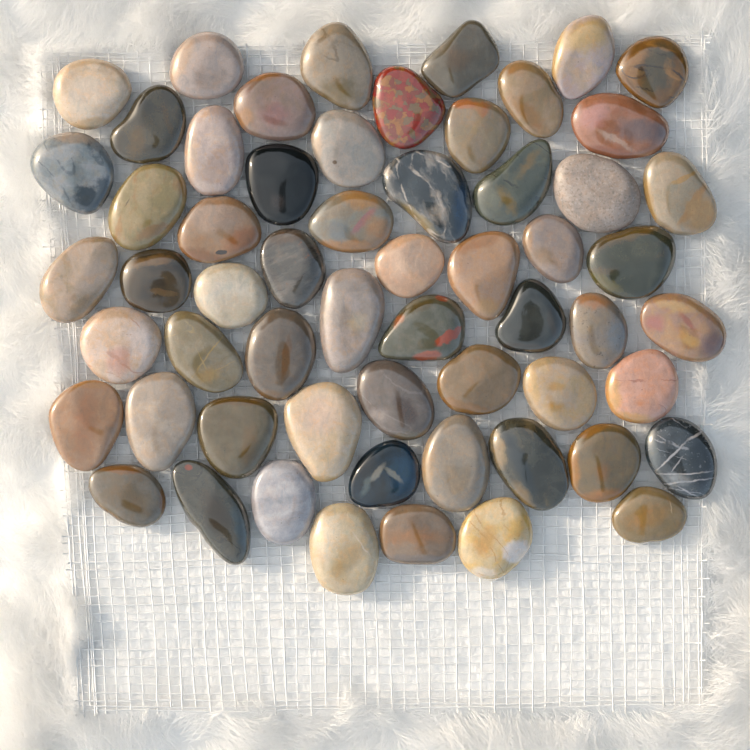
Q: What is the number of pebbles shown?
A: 59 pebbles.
